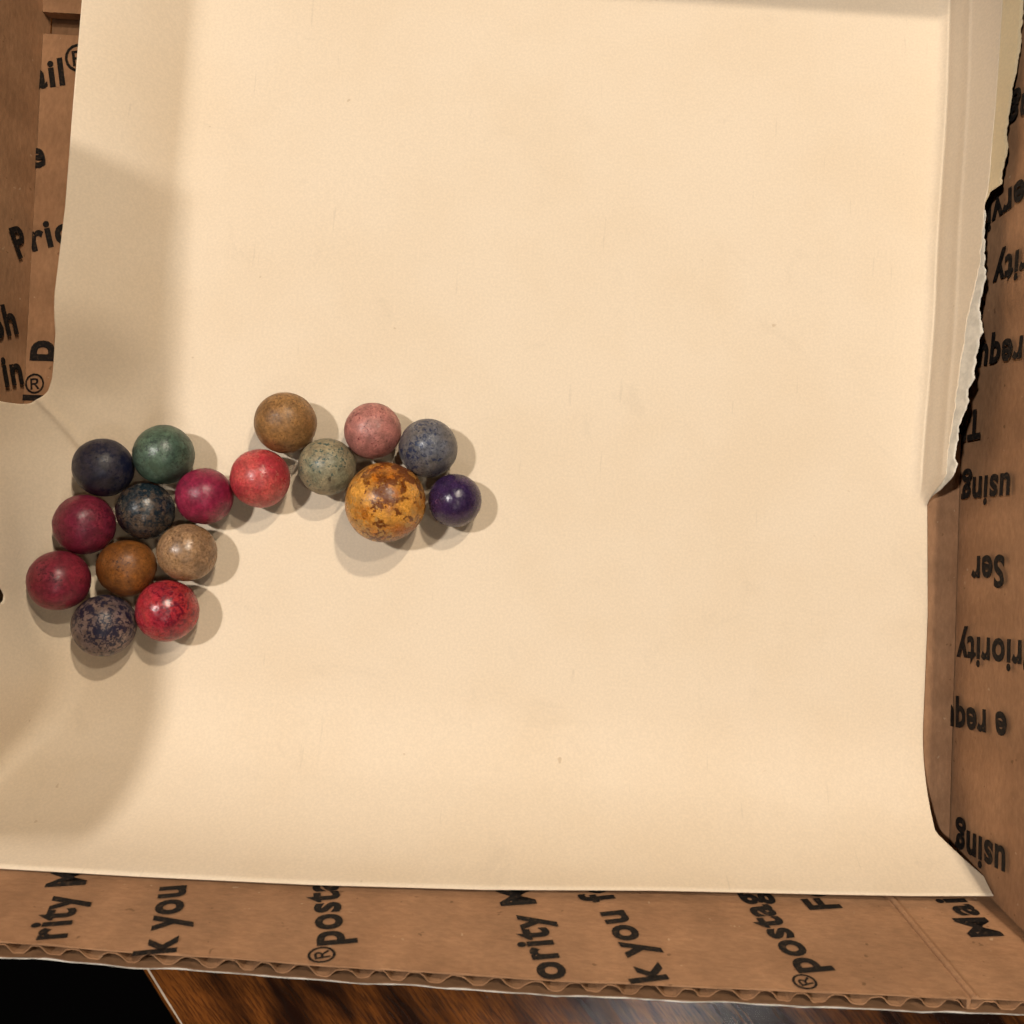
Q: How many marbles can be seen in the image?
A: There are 17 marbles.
